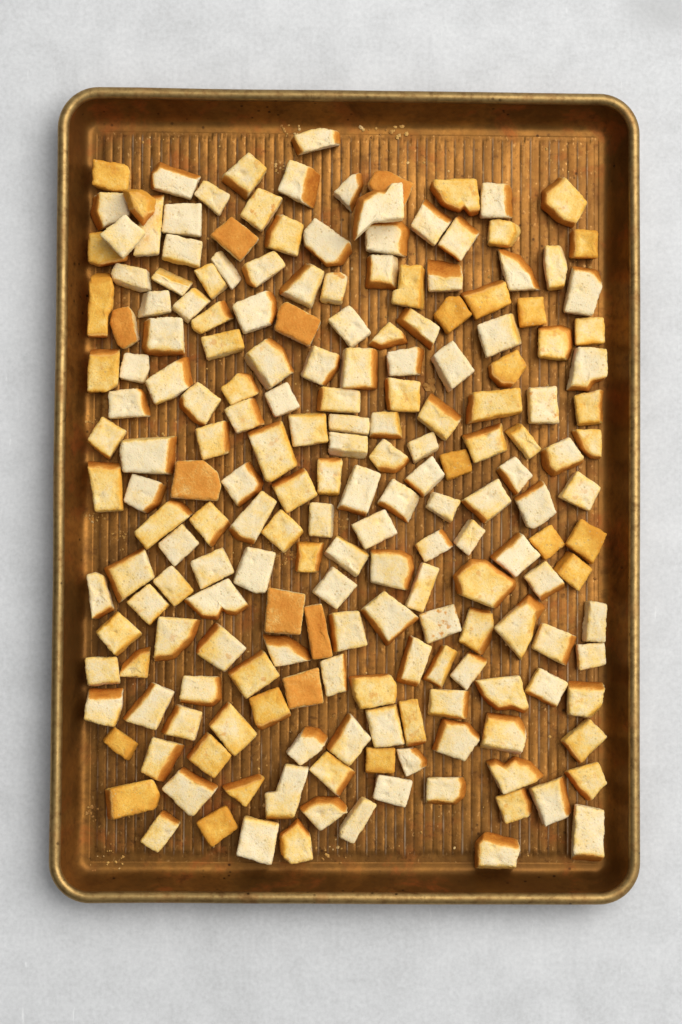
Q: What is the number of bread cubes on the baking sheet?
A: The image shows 200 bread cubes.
